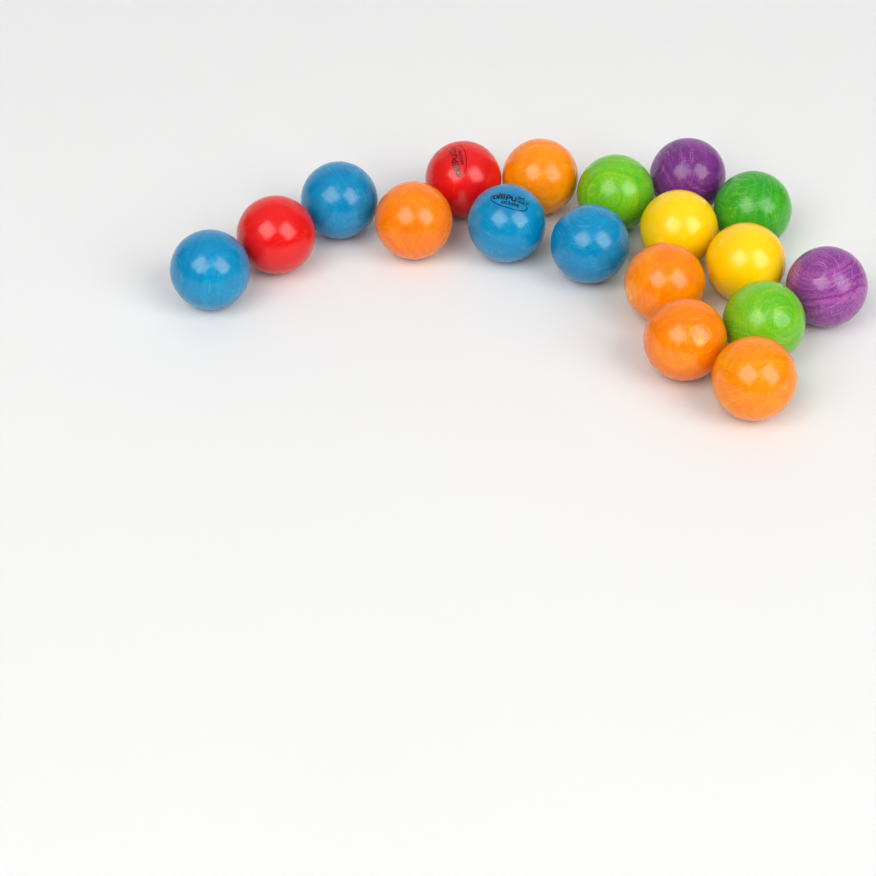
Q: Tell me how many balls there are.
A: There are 18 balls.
